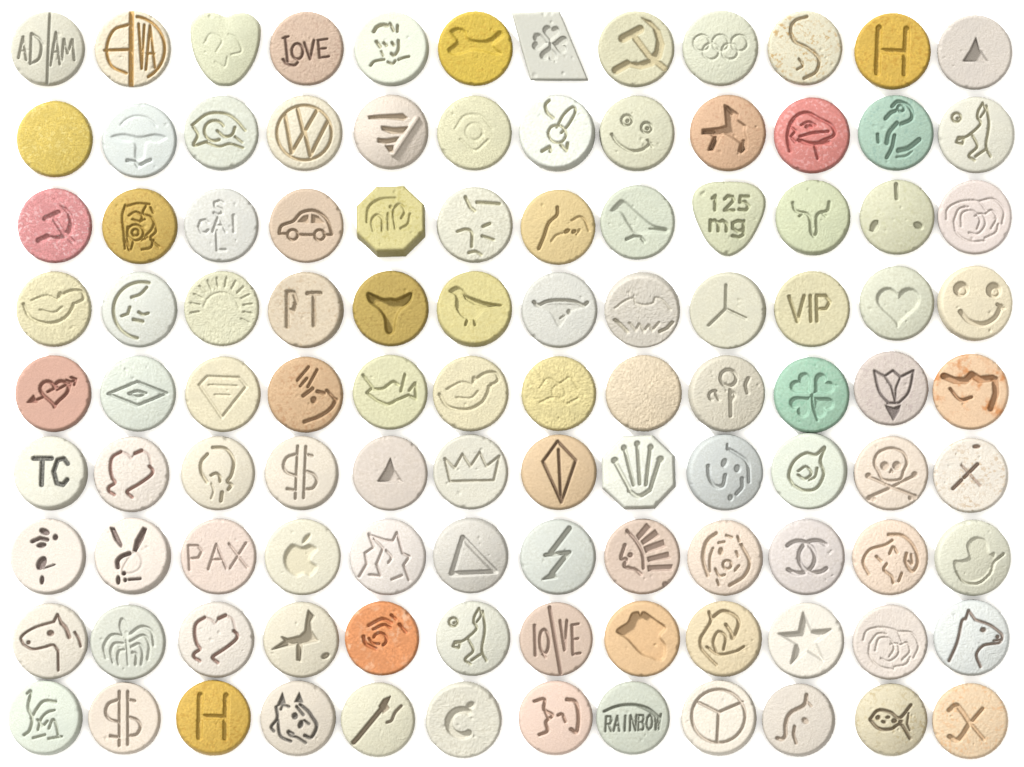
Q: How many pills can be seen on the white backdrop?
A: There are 108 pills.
